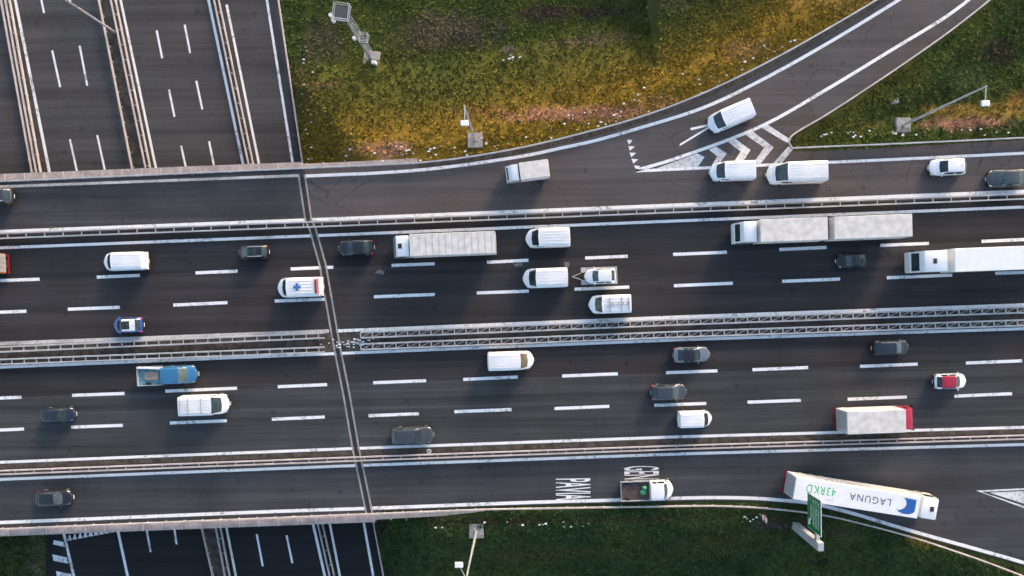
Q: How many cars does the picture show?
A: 15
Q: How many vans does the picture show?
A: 11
